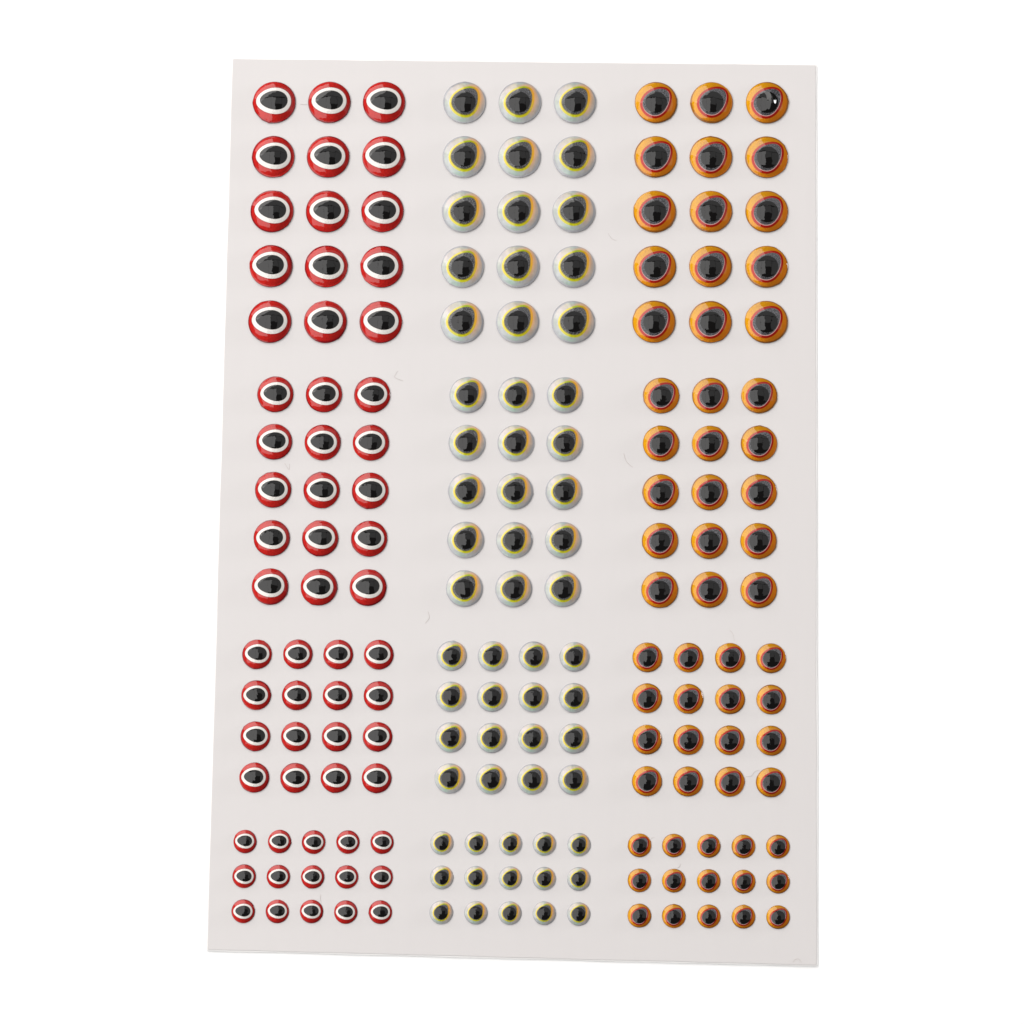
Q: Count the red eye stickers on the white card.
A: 61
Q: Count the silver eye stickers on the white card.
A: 61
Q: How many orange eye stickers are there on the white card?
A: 61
